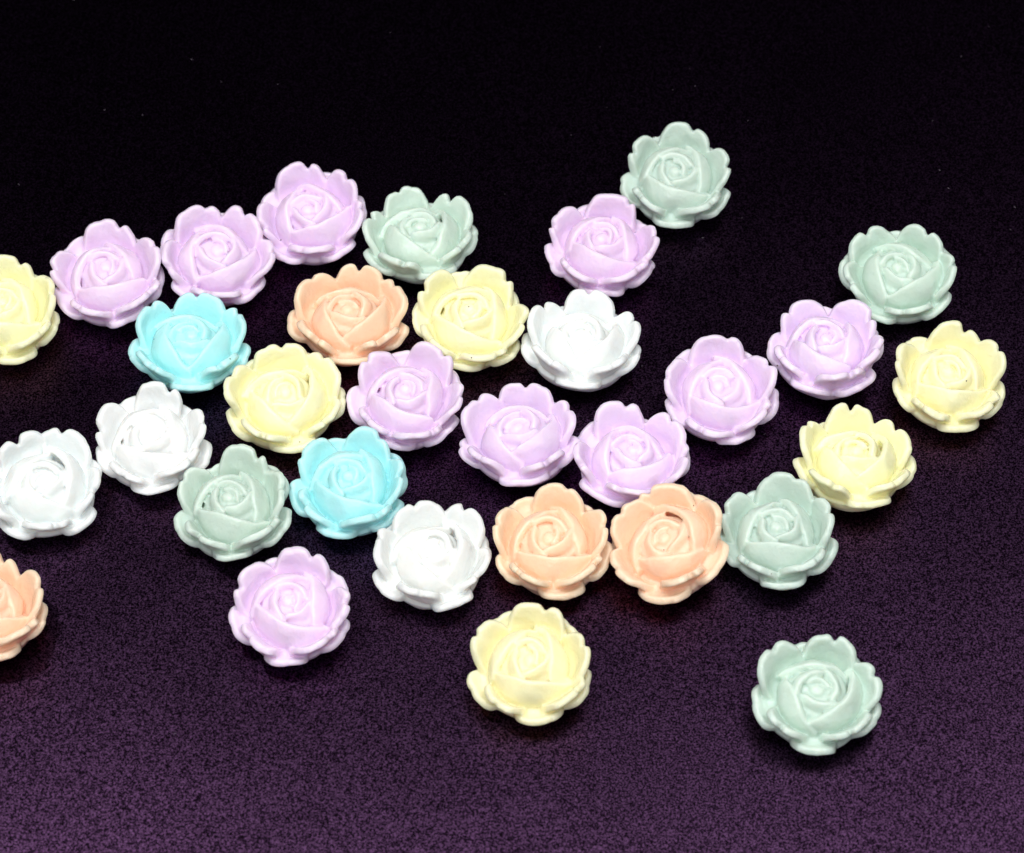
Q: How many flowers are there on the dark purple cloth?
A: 32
